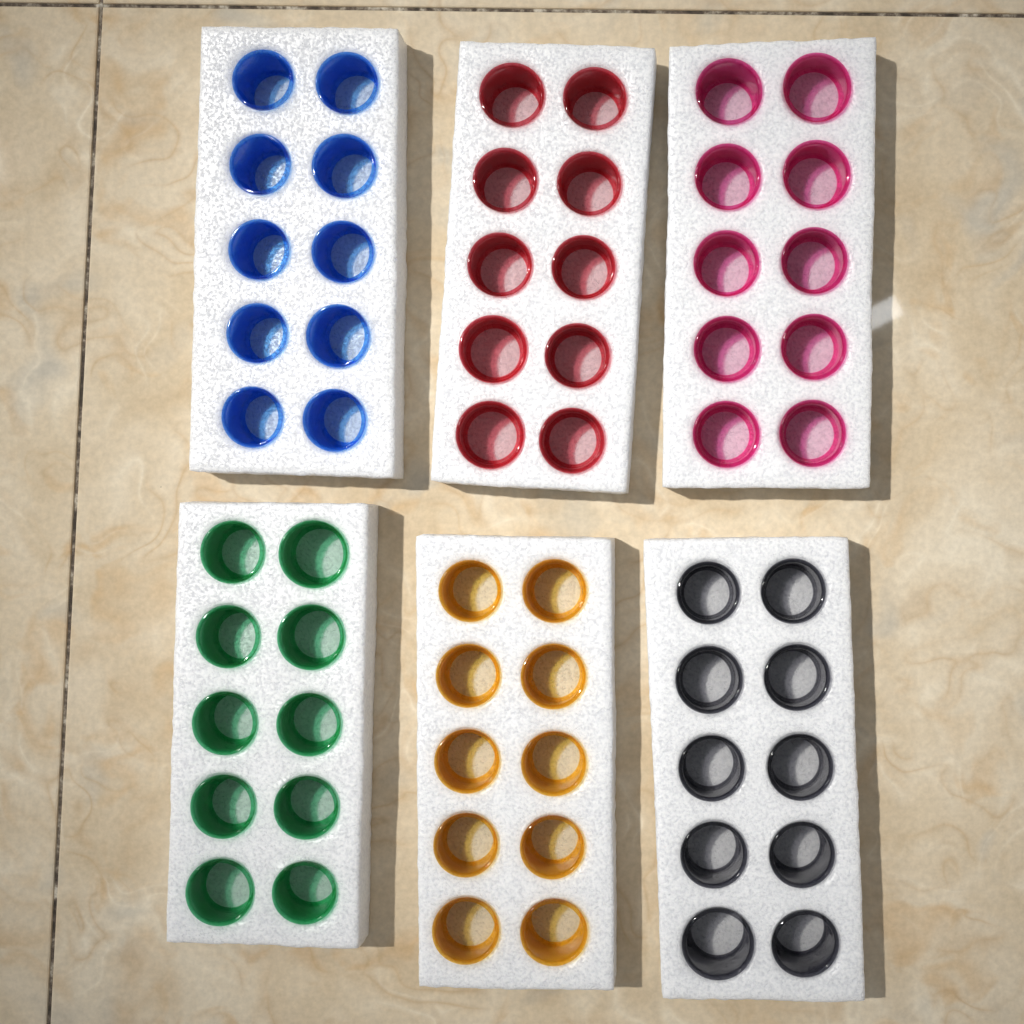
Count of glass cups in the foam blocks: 60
